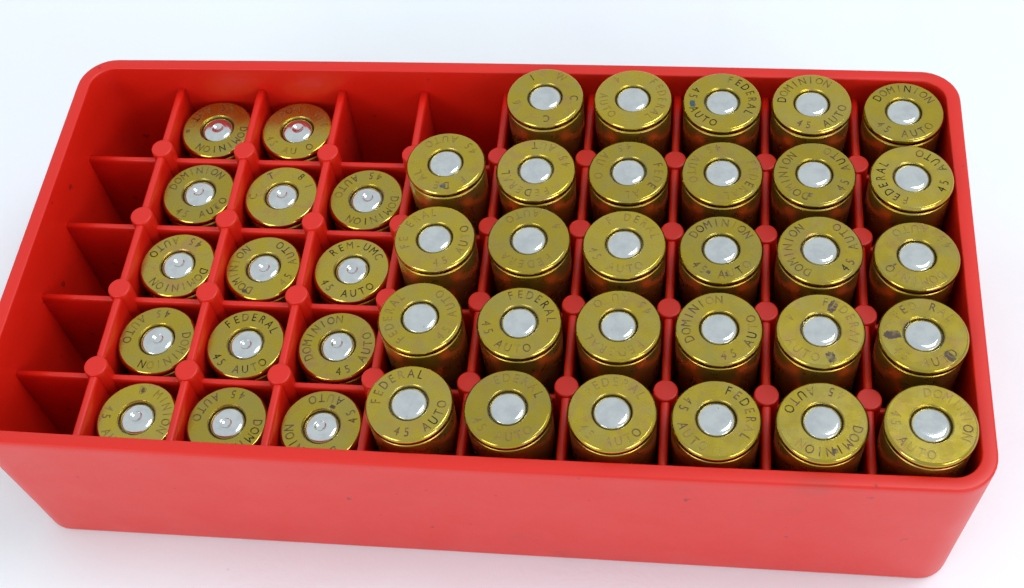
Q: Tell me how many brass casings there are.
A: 43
